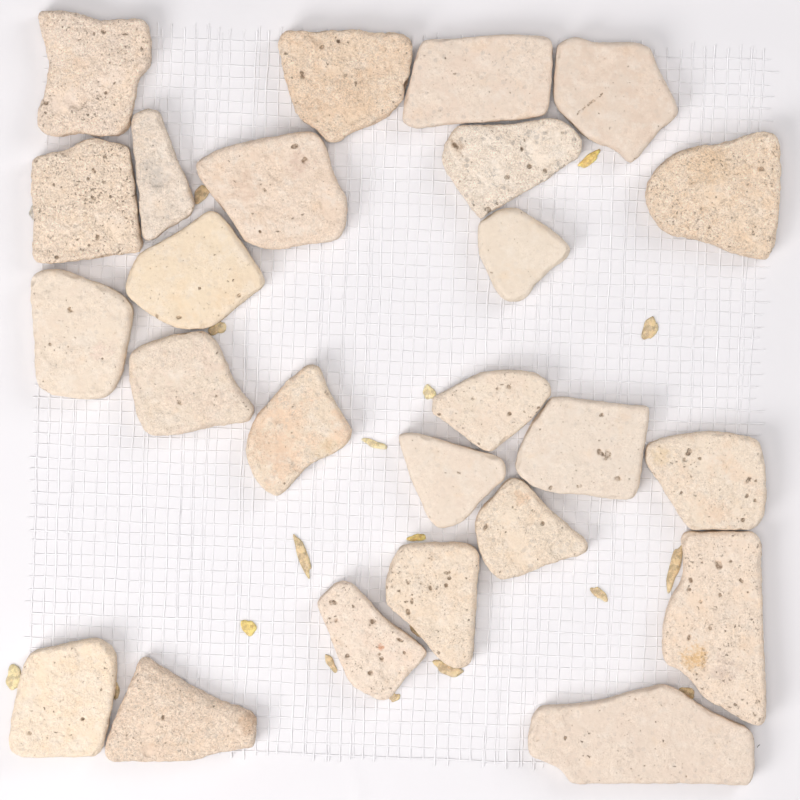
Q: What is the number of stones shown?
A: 25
